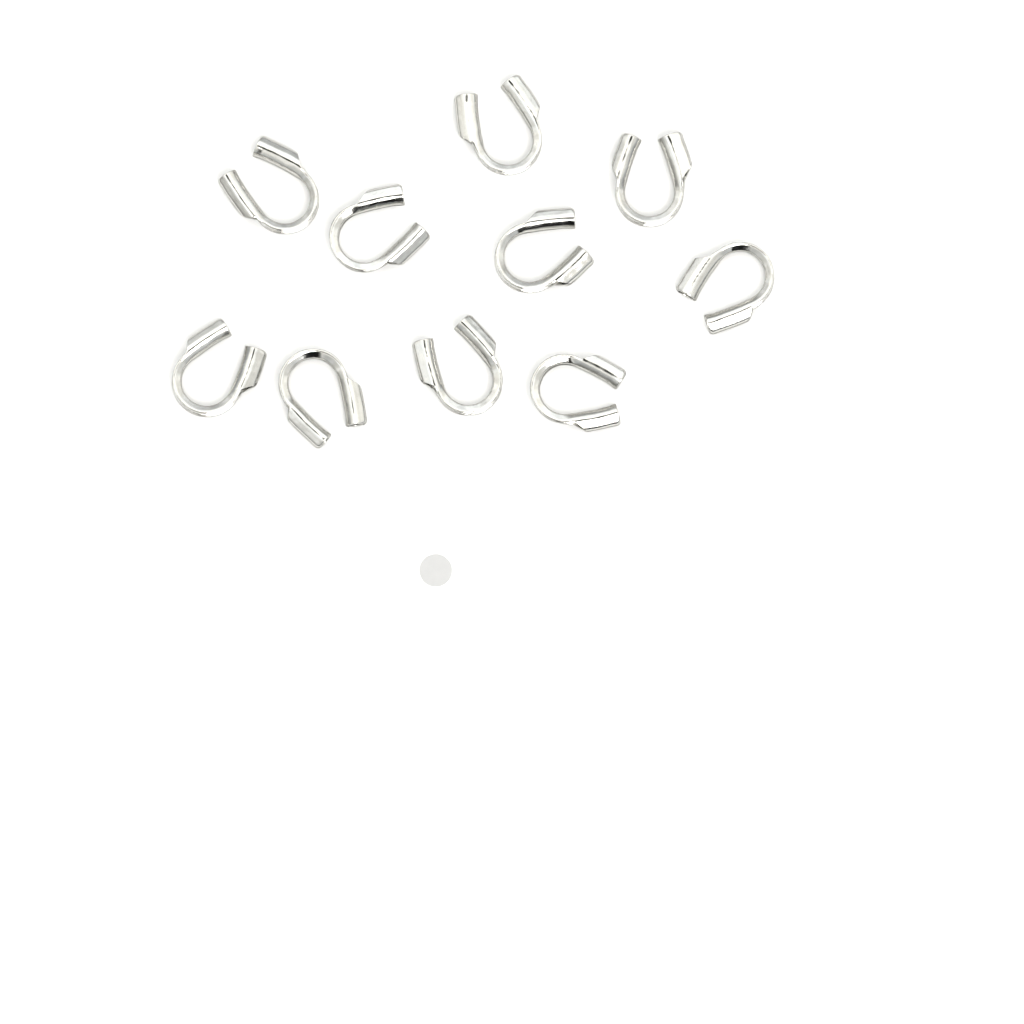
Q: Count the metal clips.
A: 10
